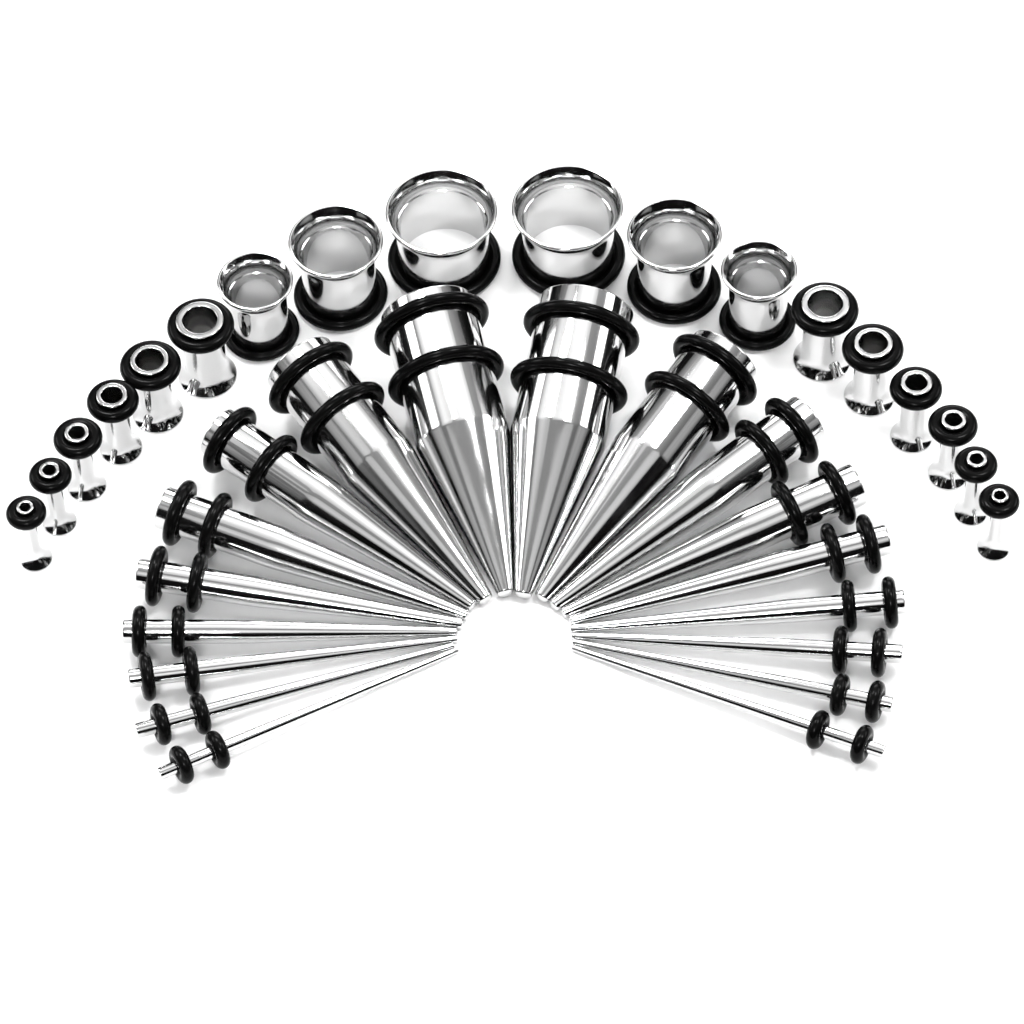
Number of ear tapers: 18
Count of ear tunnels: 18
